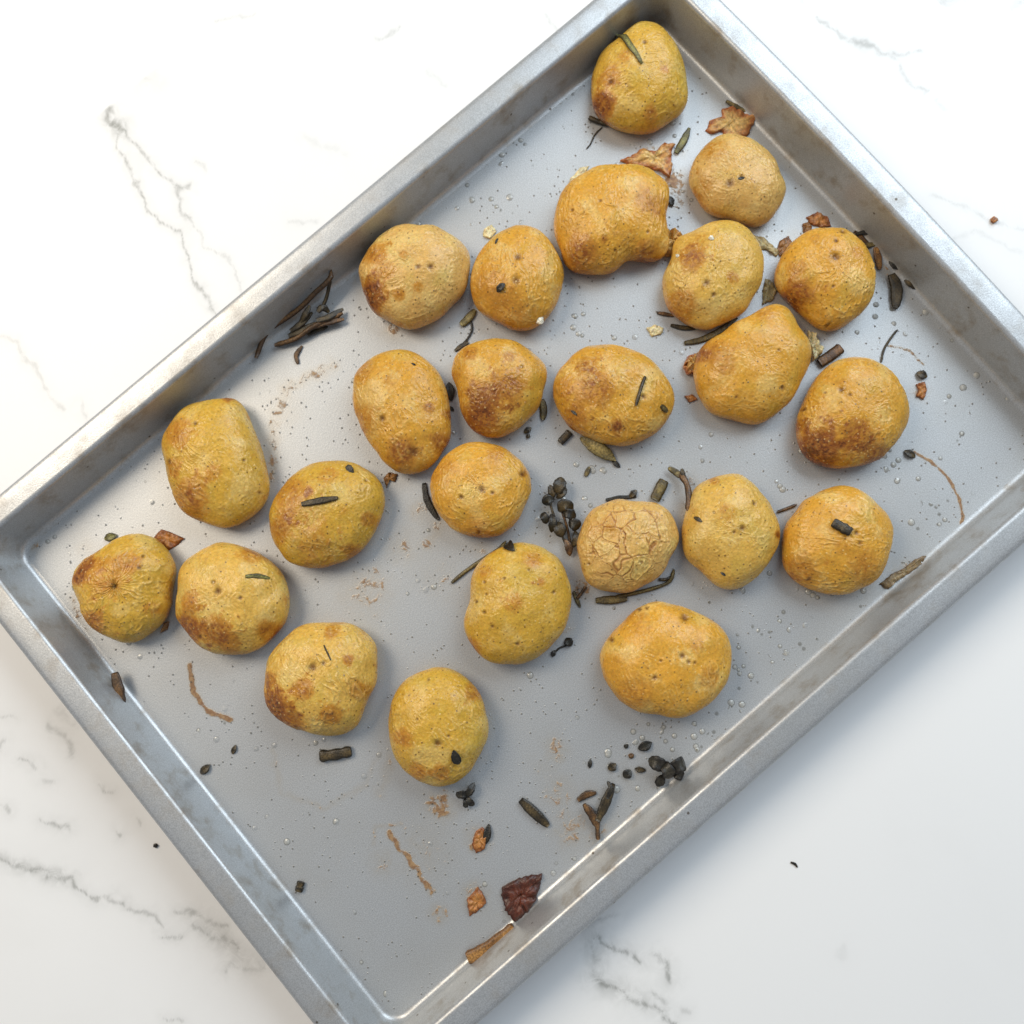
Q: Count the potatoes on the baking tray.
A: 24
